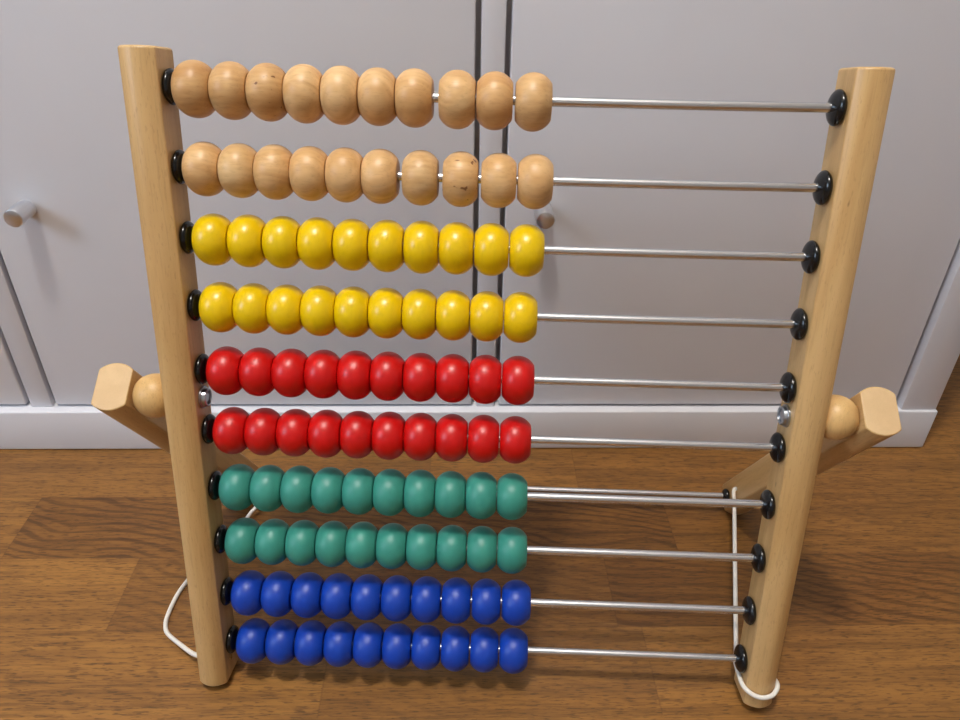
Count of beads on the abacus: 100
